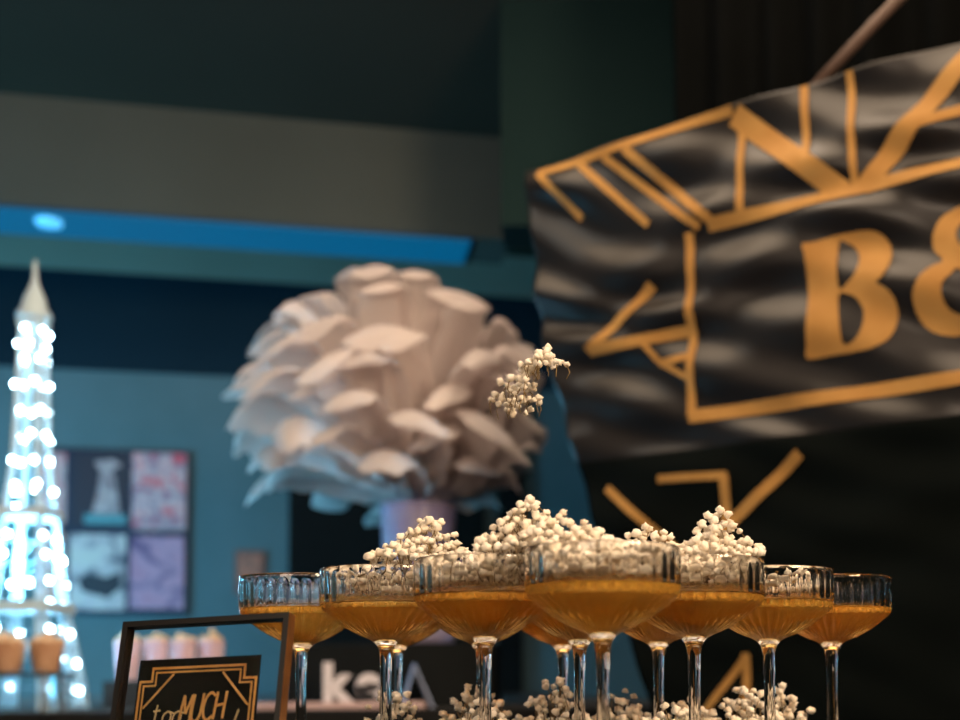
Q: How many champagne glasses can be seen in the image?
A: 12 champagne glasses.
